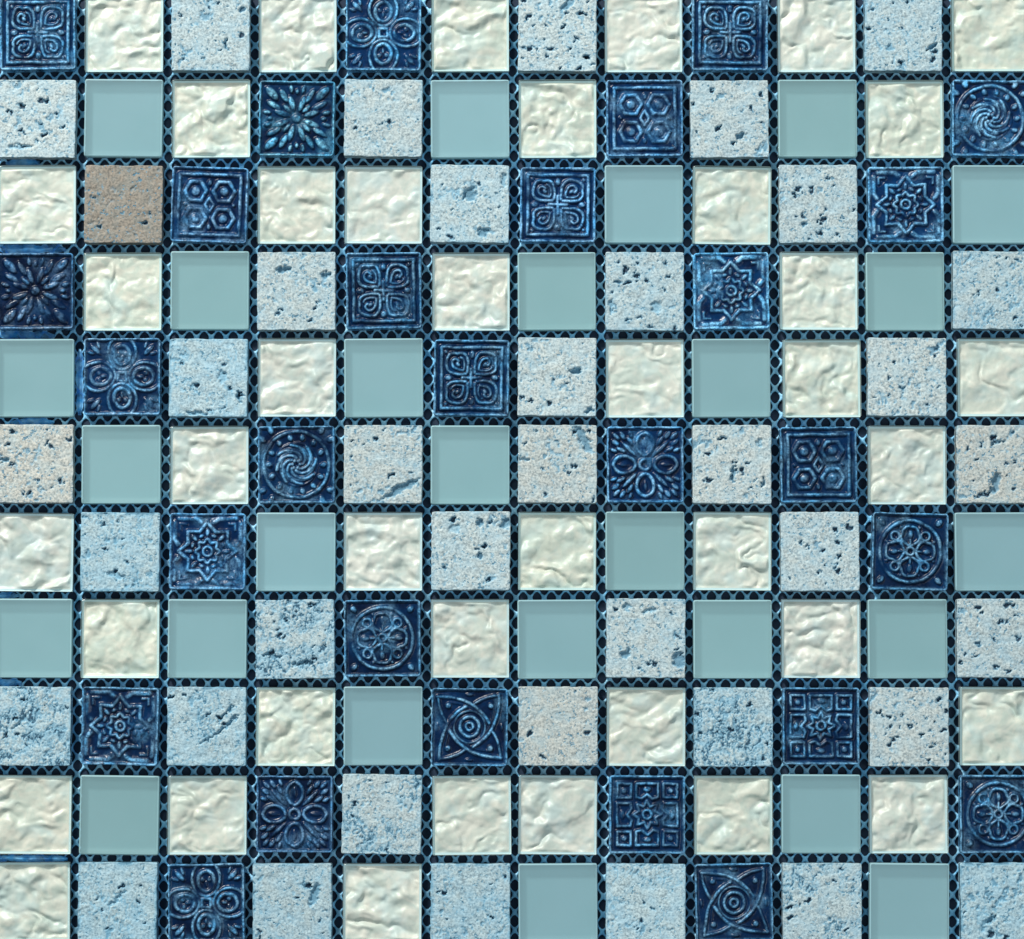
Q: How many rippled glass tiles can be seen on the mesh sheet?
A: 40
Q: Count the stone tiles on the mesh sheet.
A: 38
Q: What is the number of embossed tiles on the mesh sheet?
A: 28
